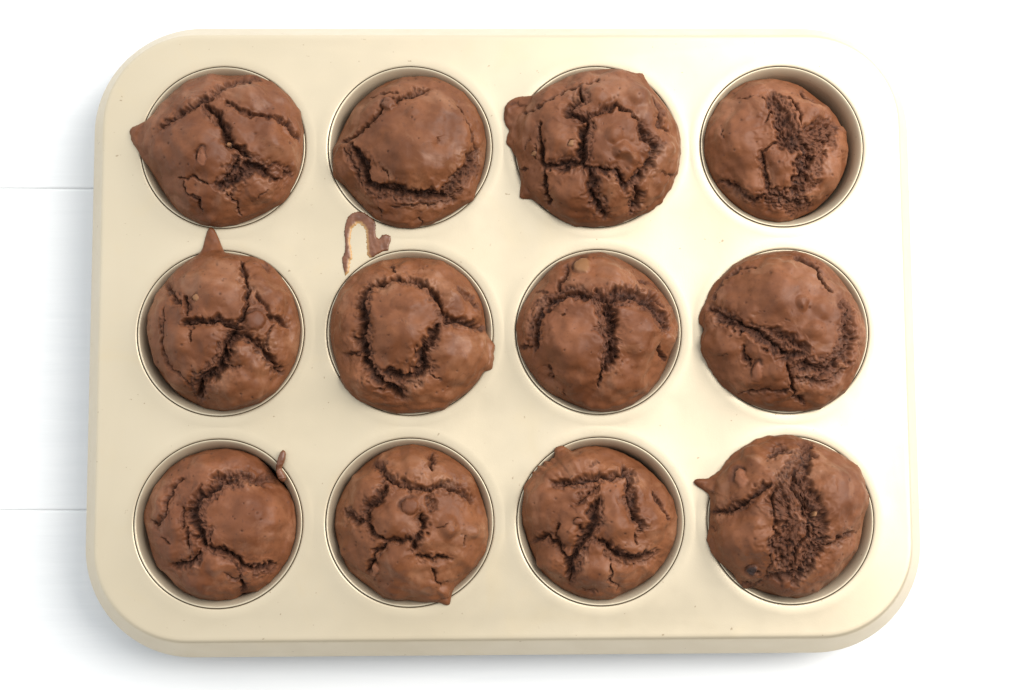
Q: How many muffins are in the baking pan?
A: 12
